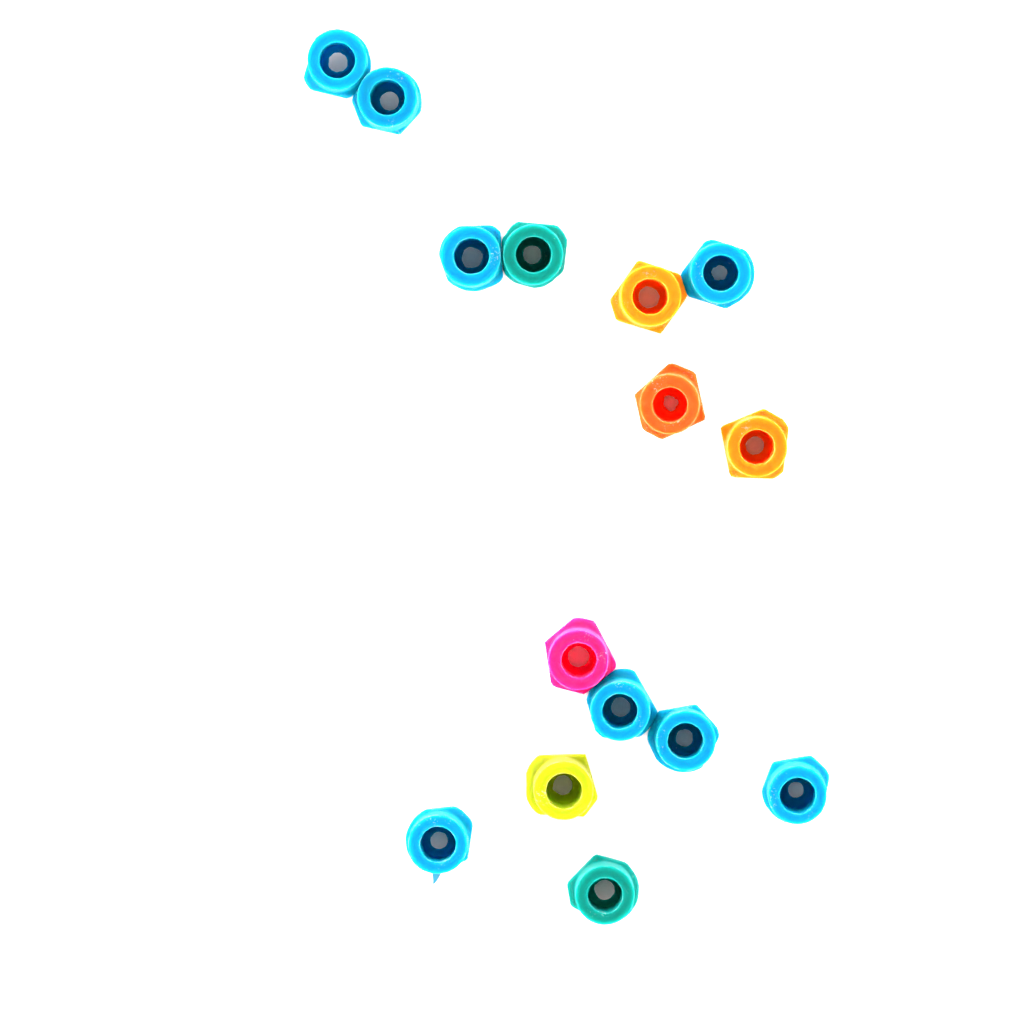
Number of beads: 15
